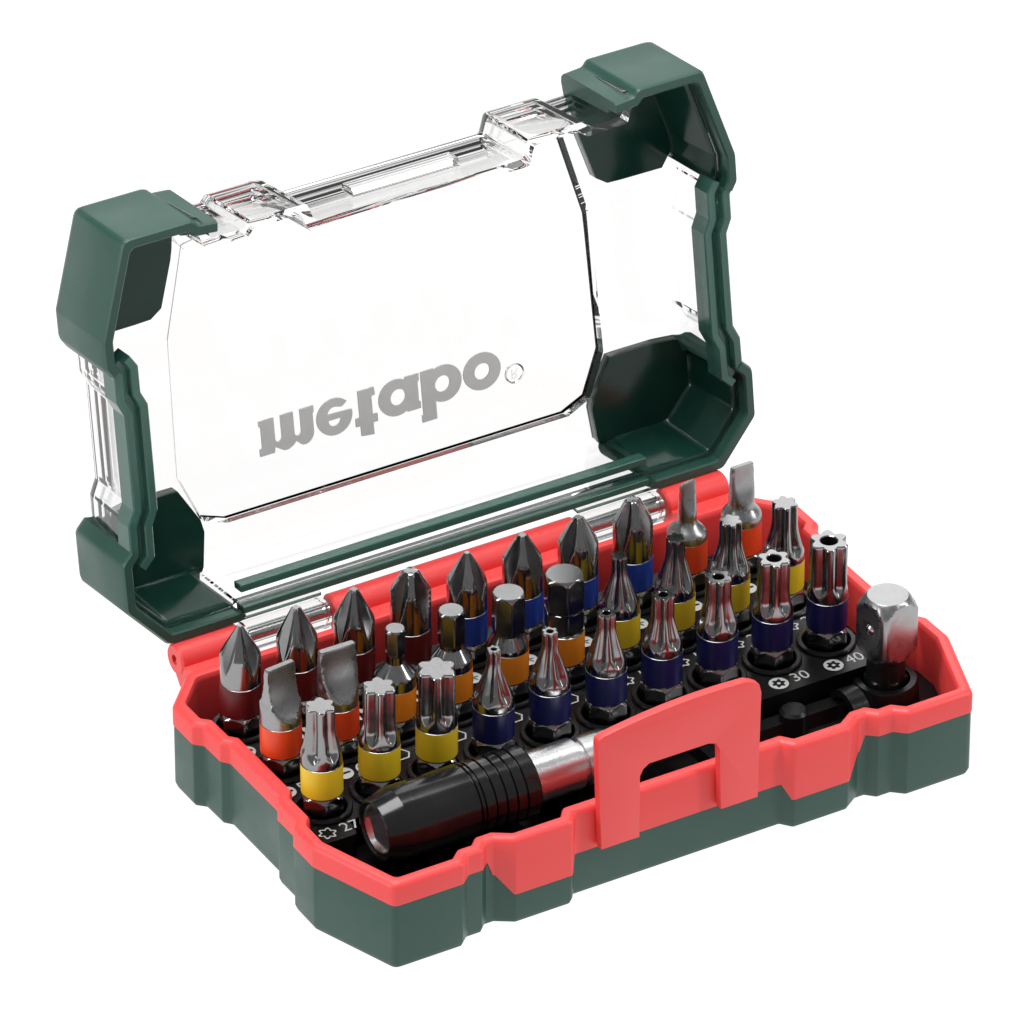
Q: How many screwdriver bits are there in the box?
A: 30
